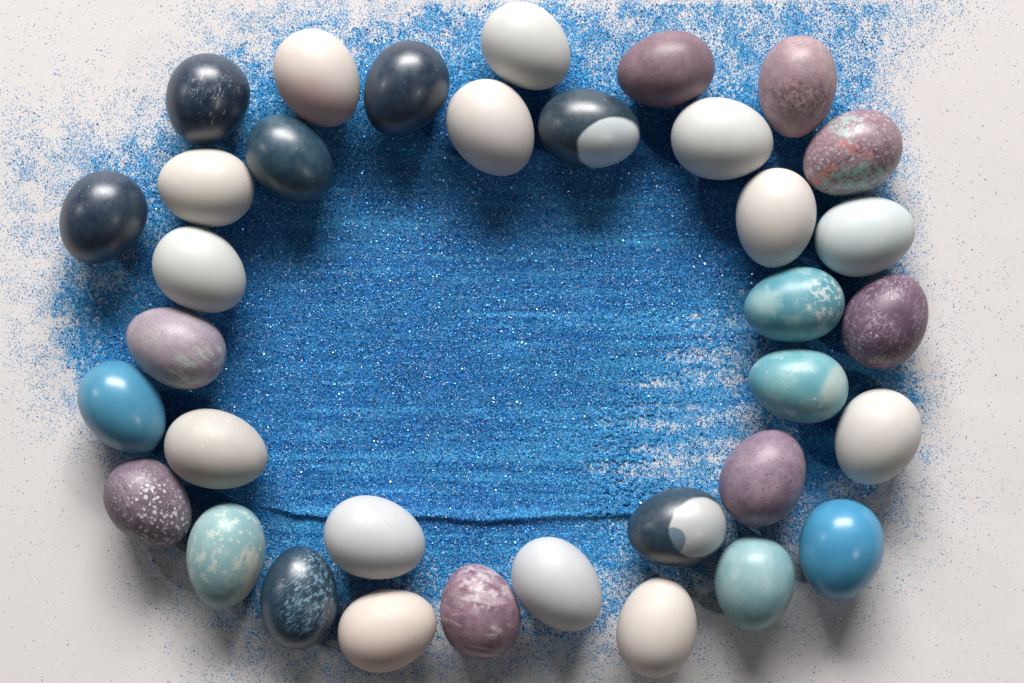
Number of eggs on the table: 35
